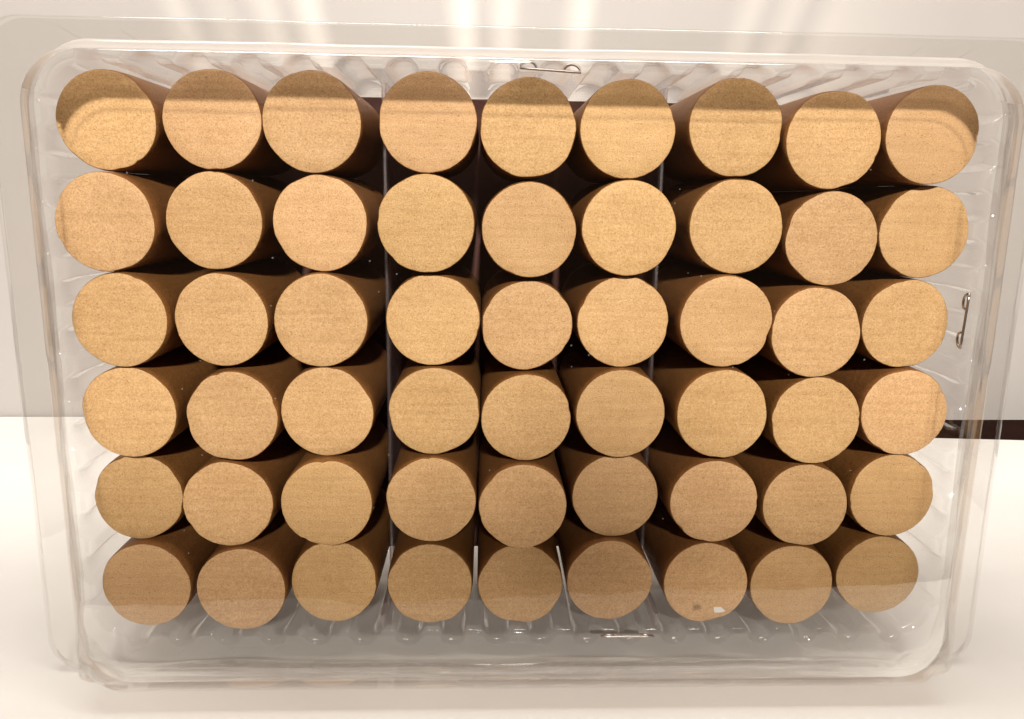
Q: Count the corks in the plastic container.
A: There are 54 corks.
